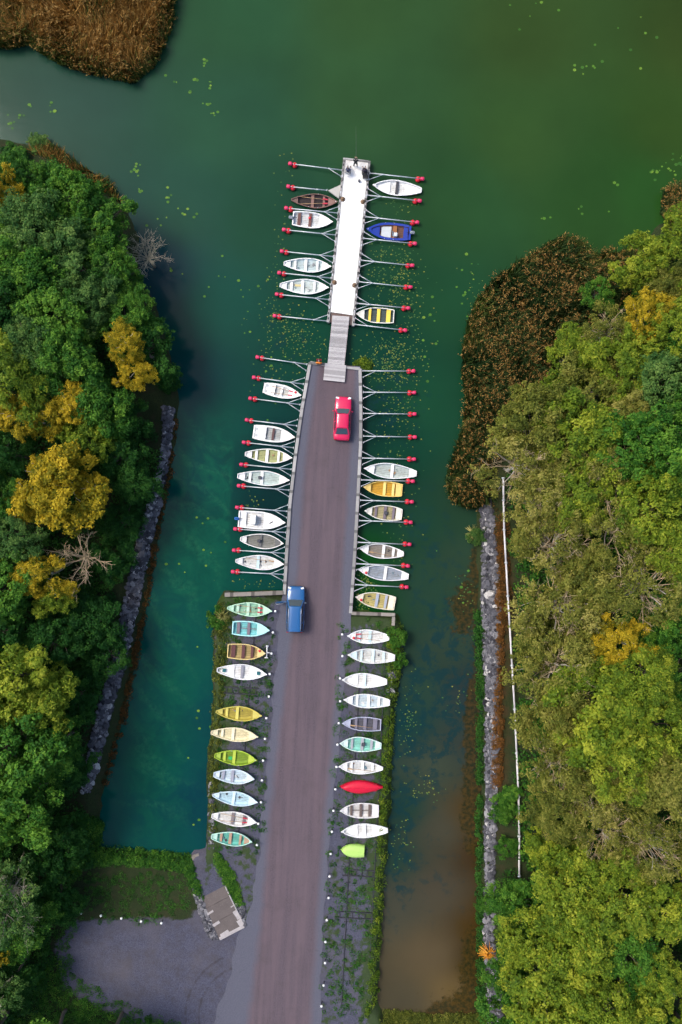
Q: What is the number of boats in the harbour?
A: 42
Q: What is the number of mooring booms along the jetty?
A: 38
